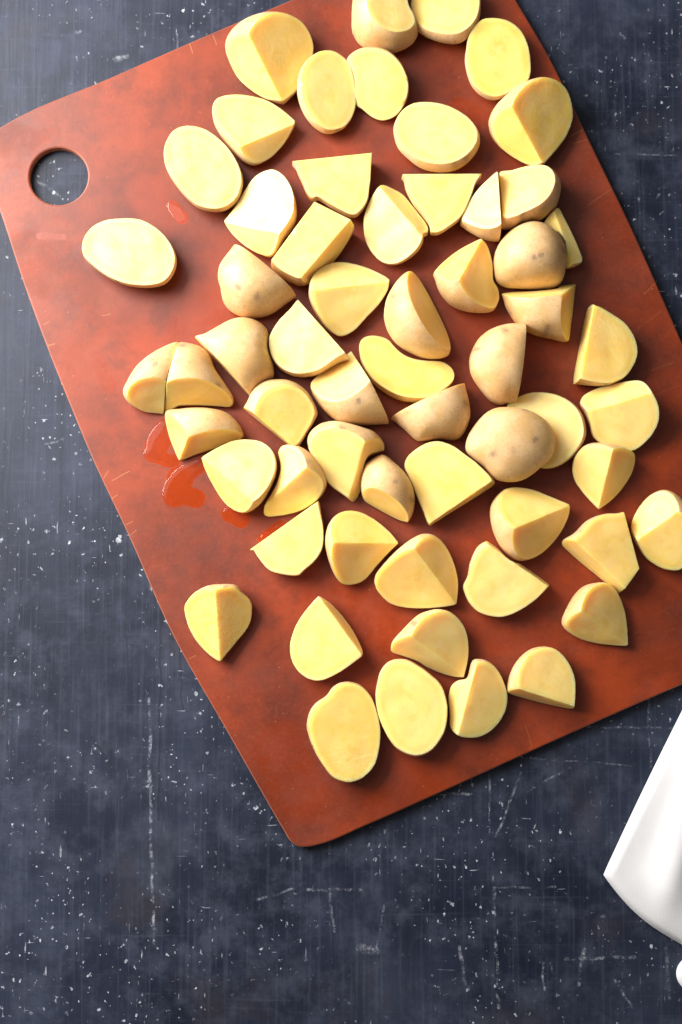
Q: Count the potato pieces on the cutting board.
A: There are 60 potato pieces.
